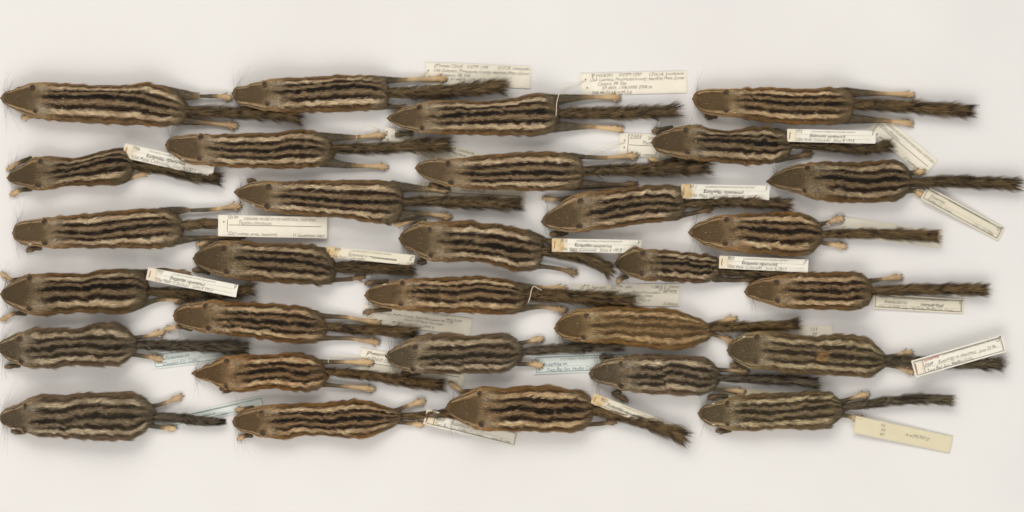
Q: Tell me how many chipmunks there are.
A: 30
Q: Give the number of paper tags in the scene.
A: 29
